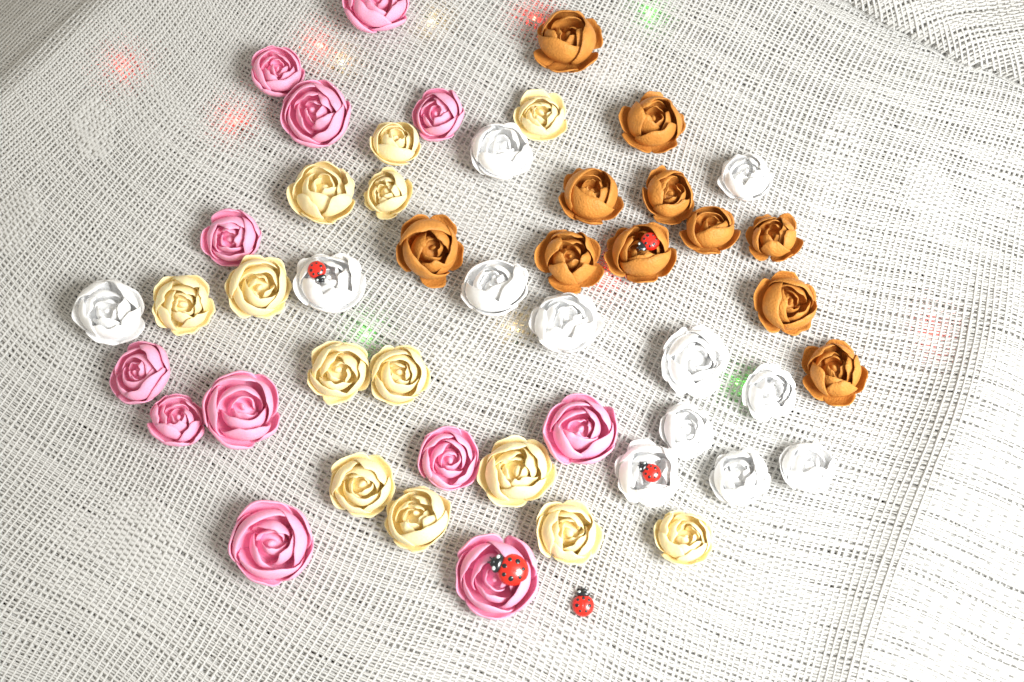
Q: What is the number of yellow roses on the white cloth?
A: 13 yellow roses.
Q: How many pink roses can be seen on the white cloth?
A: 12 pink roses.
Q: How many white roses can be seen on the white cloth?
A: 12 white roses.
